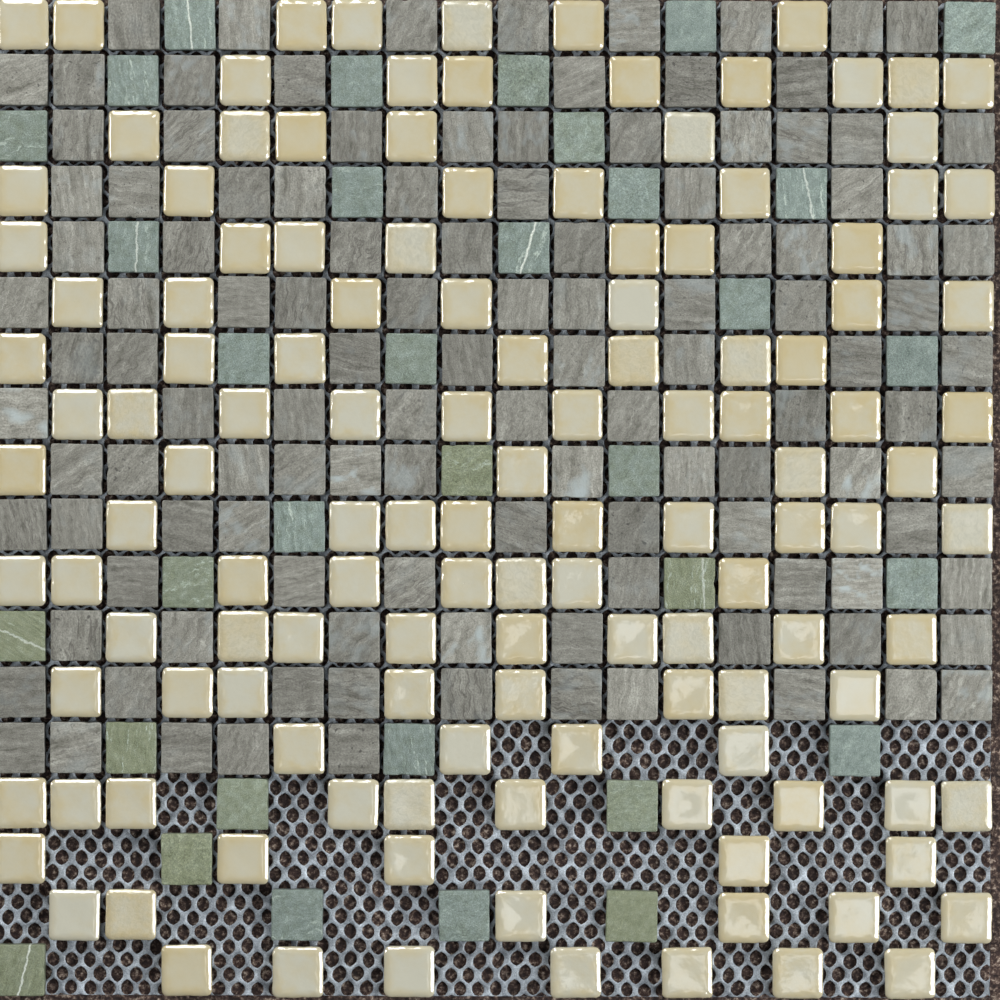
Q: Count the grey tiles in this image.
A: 117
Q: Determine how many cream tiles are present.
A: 130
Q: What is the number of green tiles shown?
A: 34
